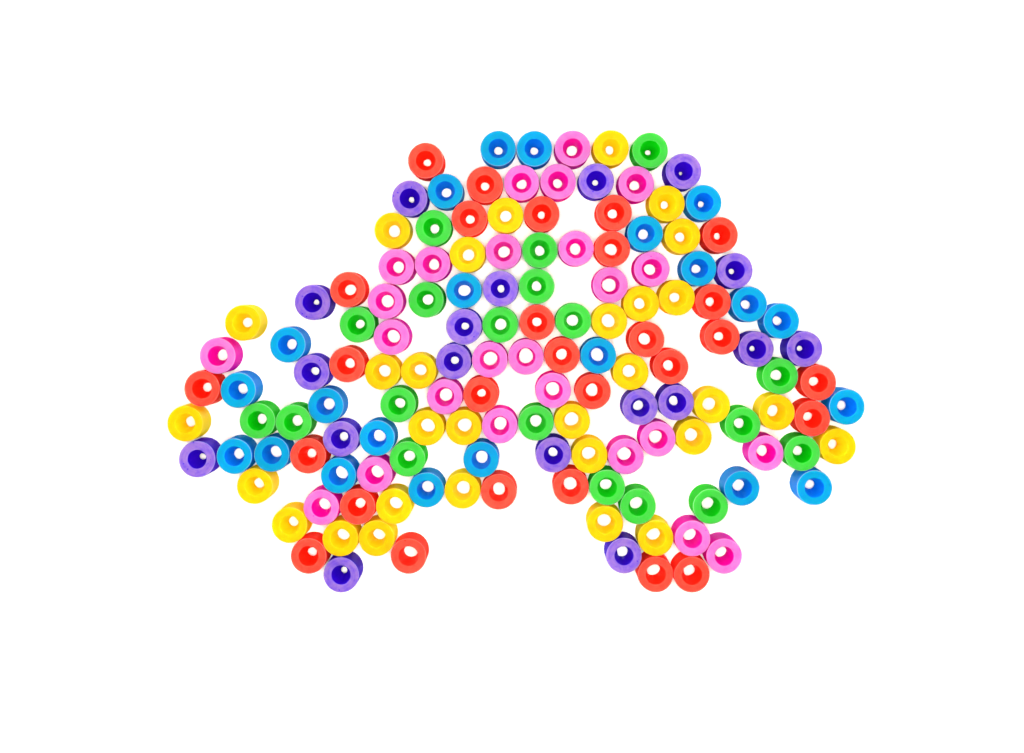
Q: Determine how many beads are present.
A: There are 142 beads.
